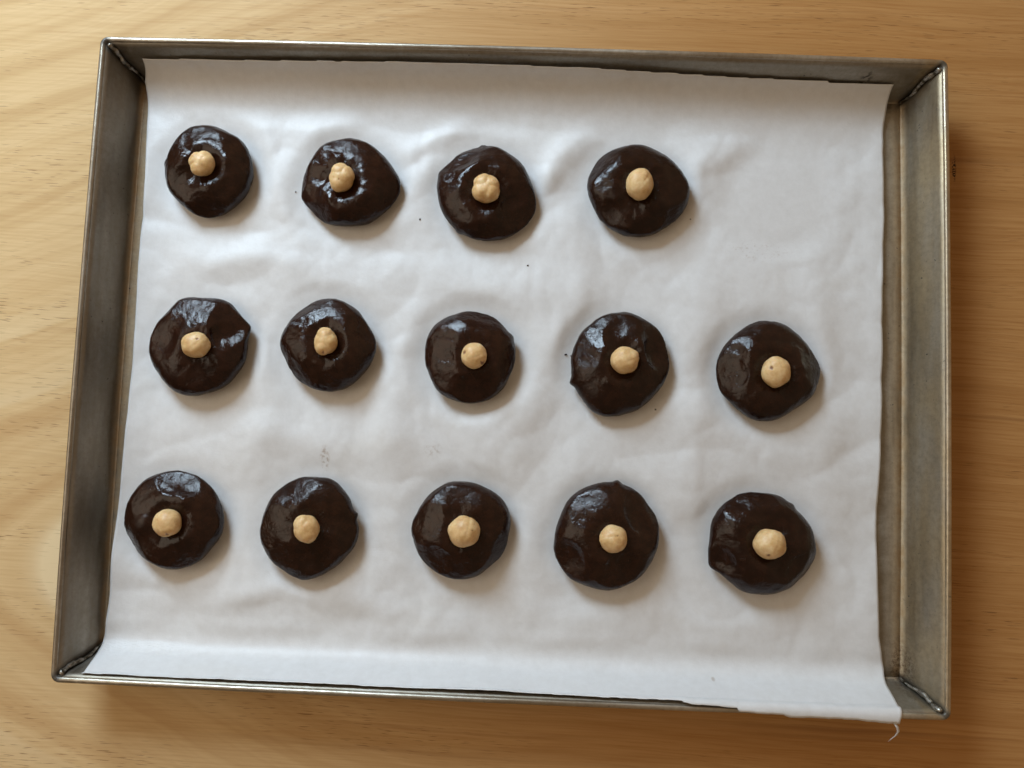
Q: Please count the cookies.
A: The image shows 14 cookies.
